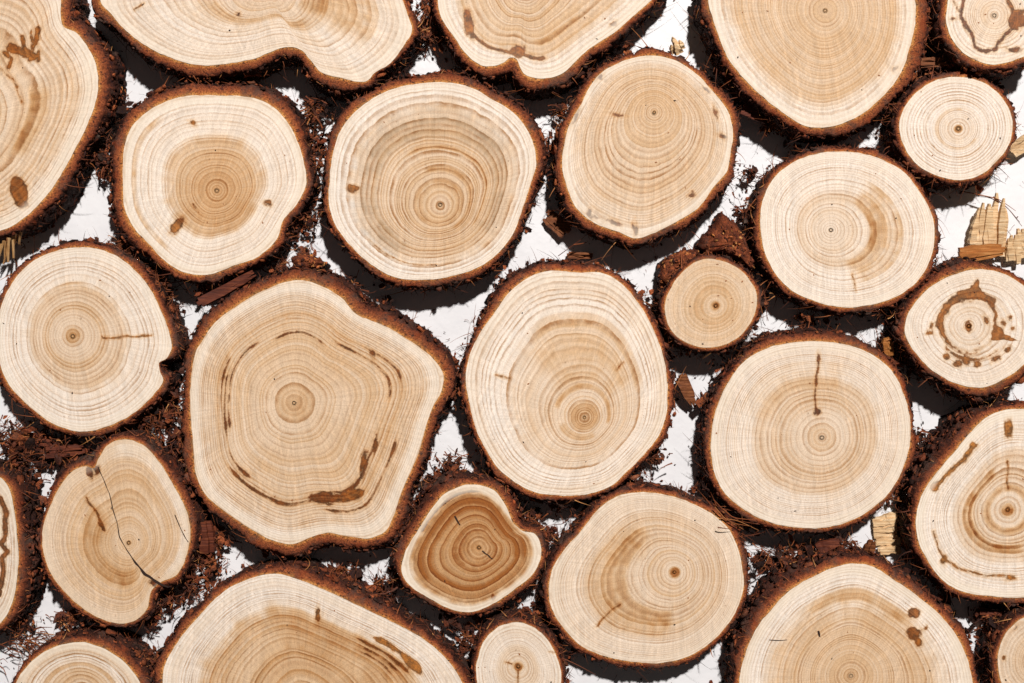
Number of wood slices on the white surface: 26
